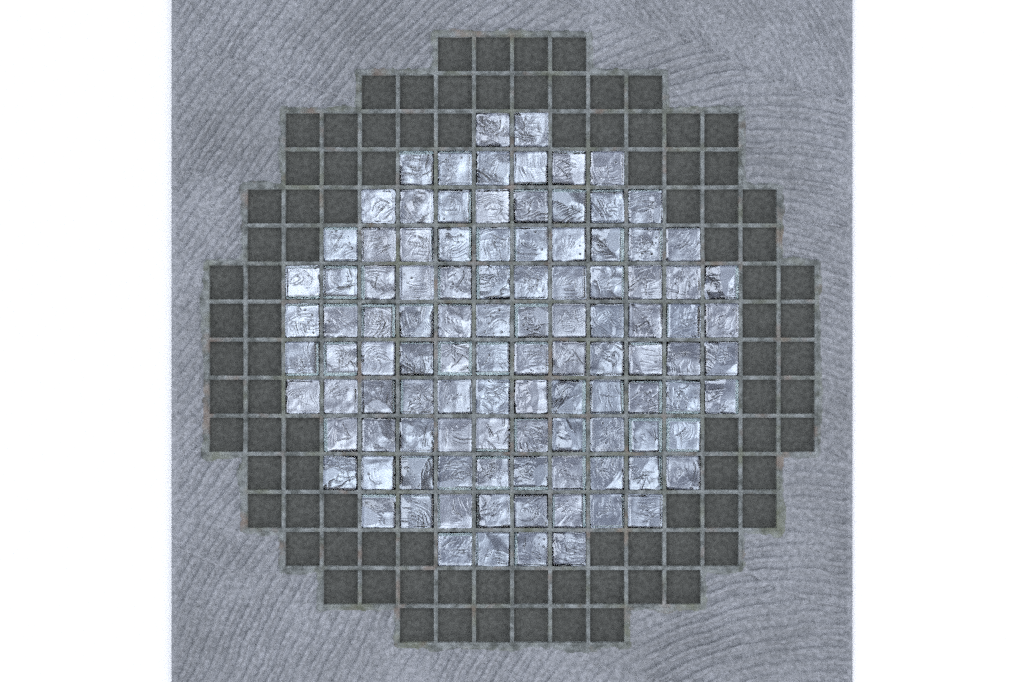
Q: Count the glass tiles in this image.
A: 106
